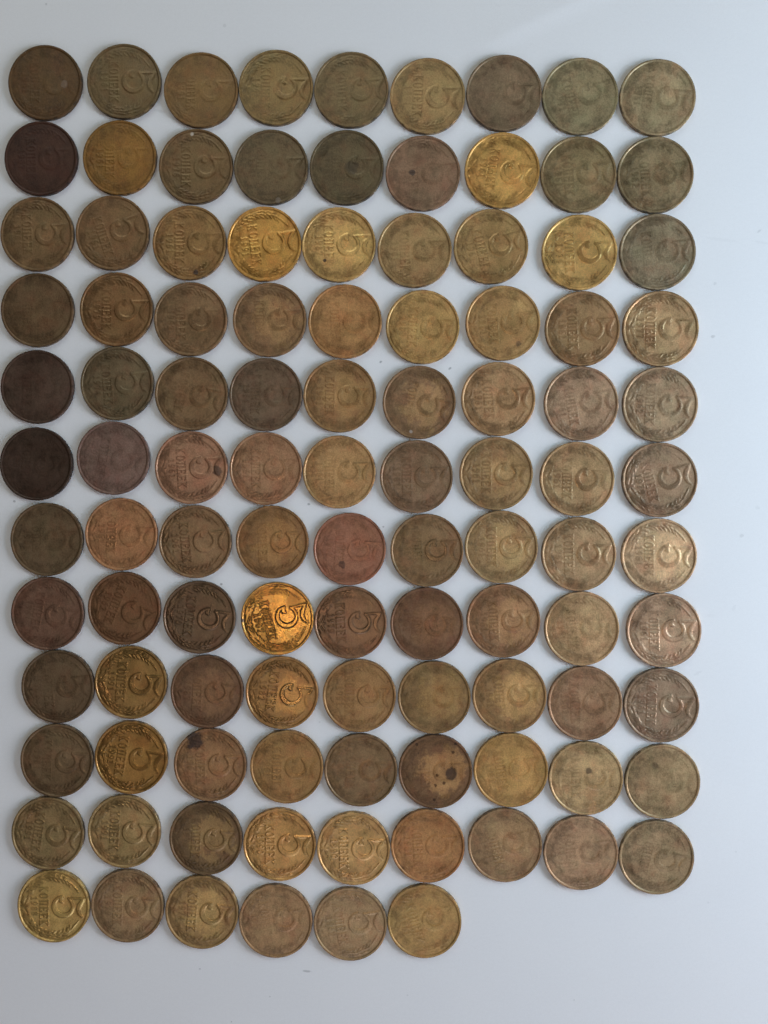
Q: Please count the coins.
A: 105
